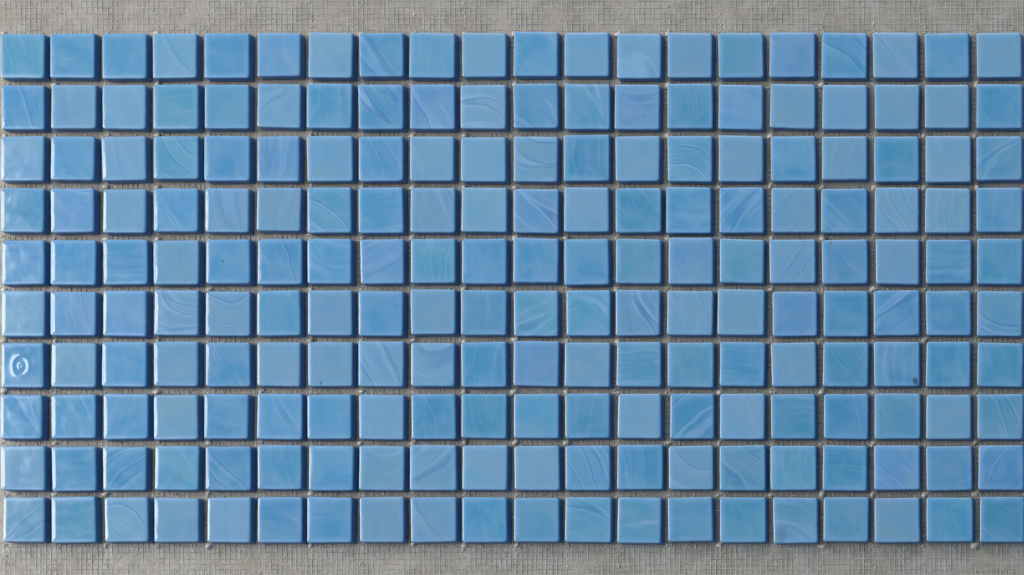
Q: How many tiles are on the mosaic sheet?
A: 200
